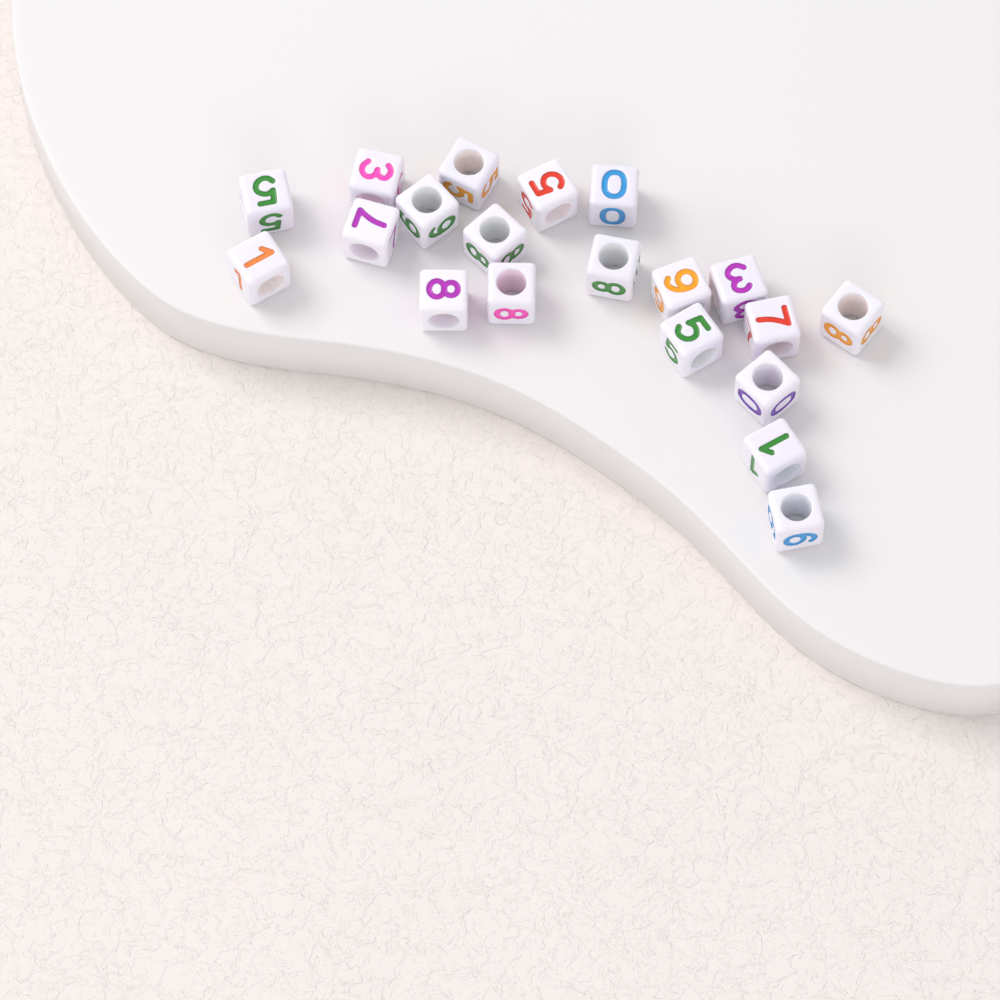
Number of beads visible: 20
